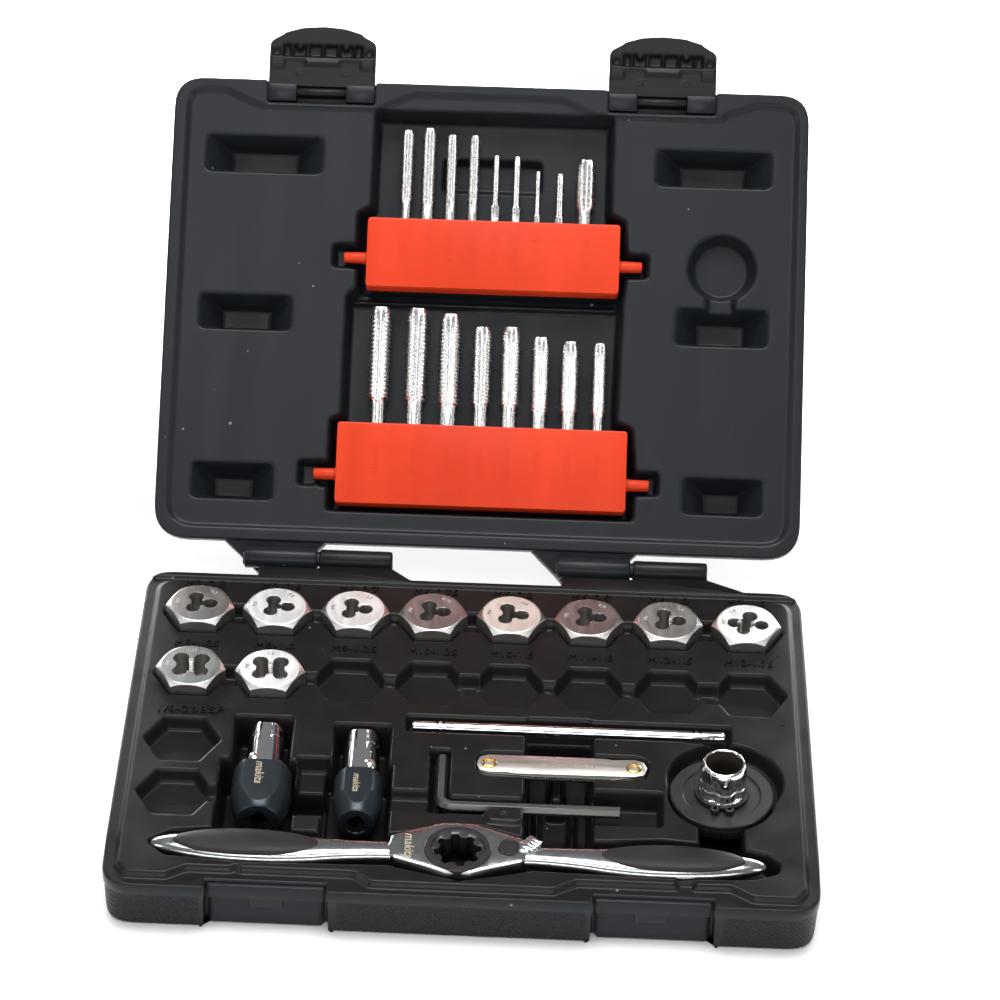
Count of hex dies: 10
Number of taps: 17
